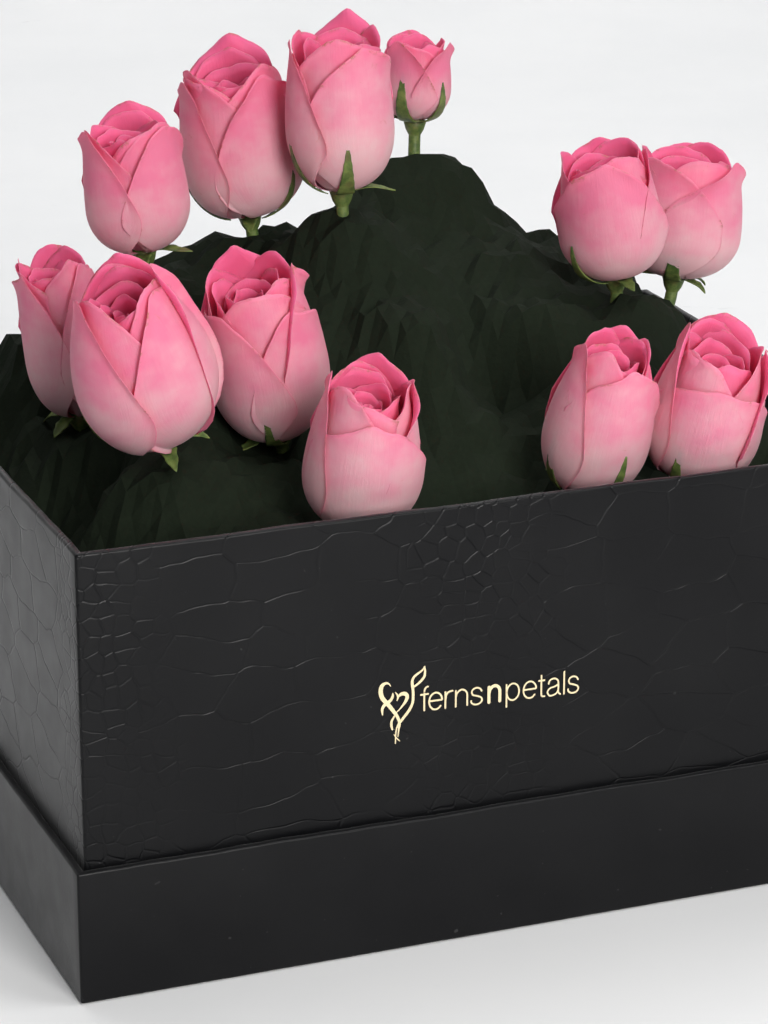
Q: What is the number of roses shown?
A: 12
